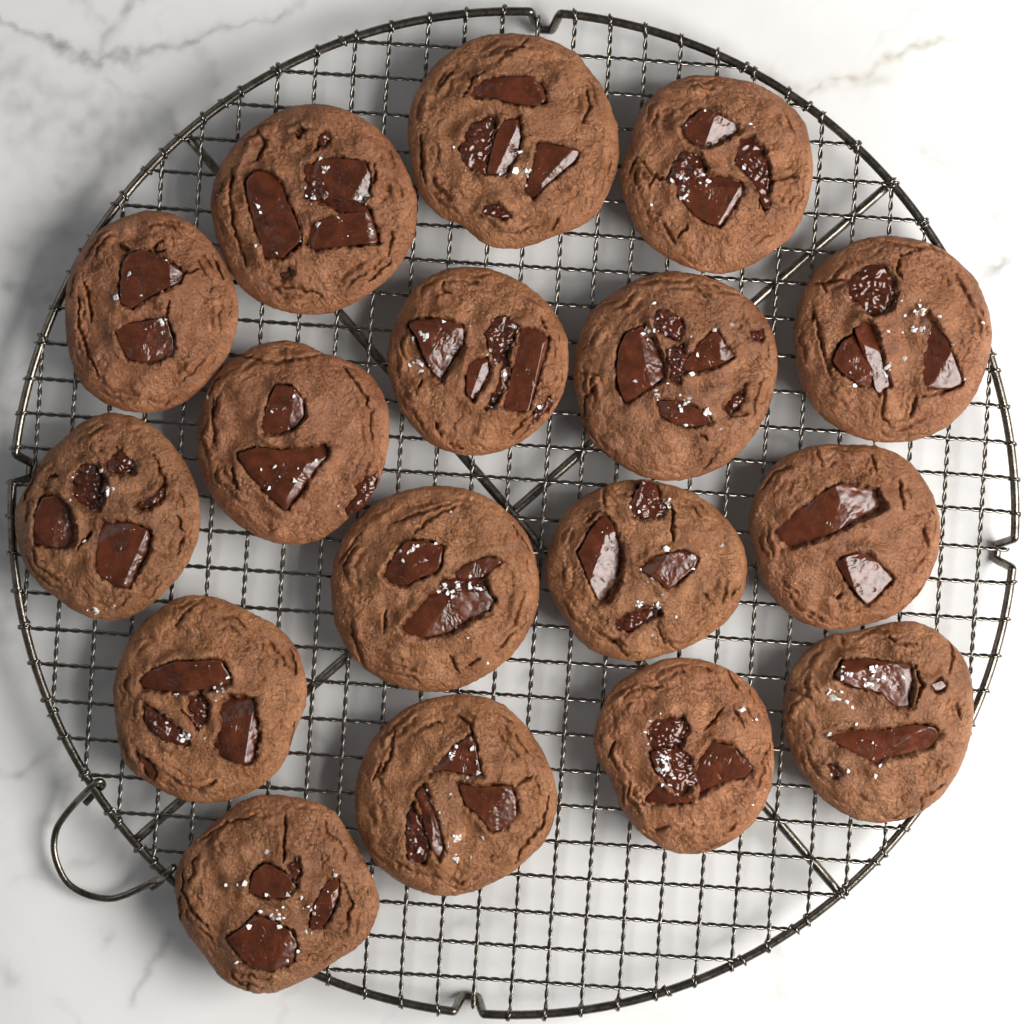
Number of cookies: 17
